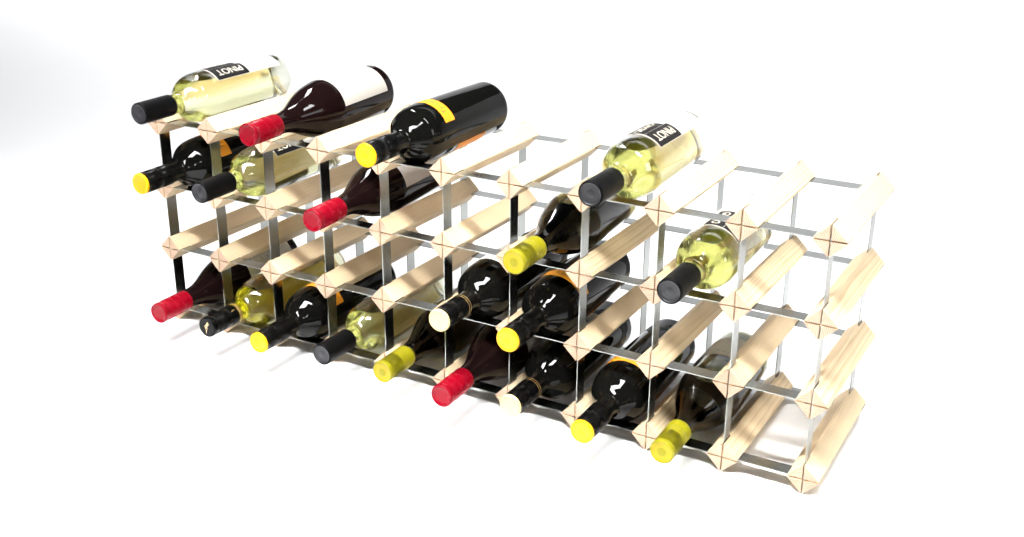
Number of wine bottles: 20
